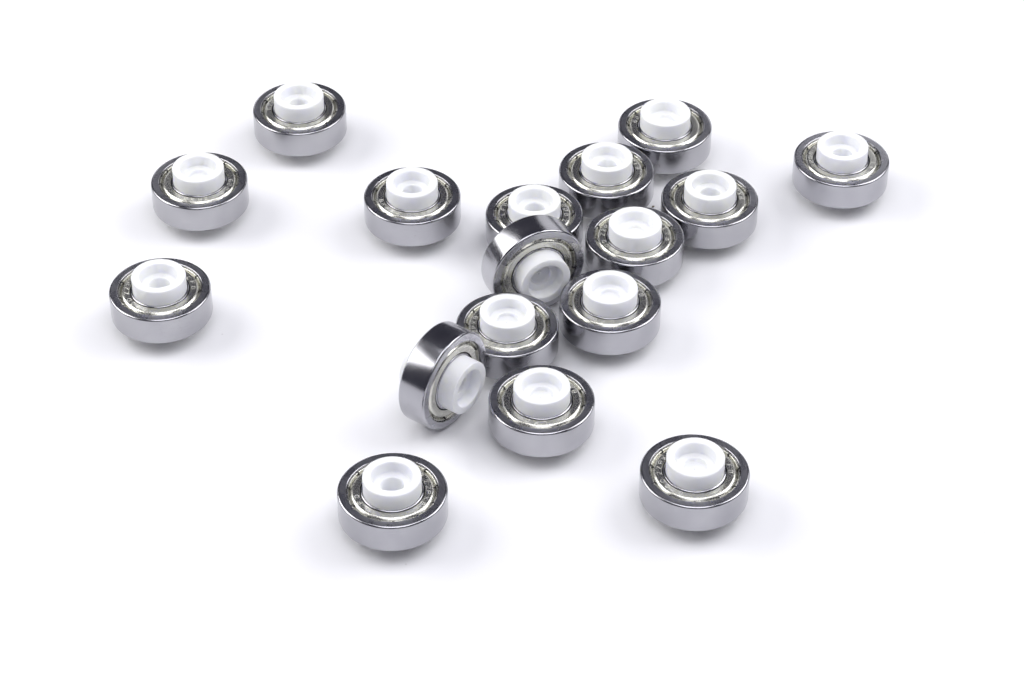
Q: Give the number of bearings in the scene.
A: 17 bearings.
